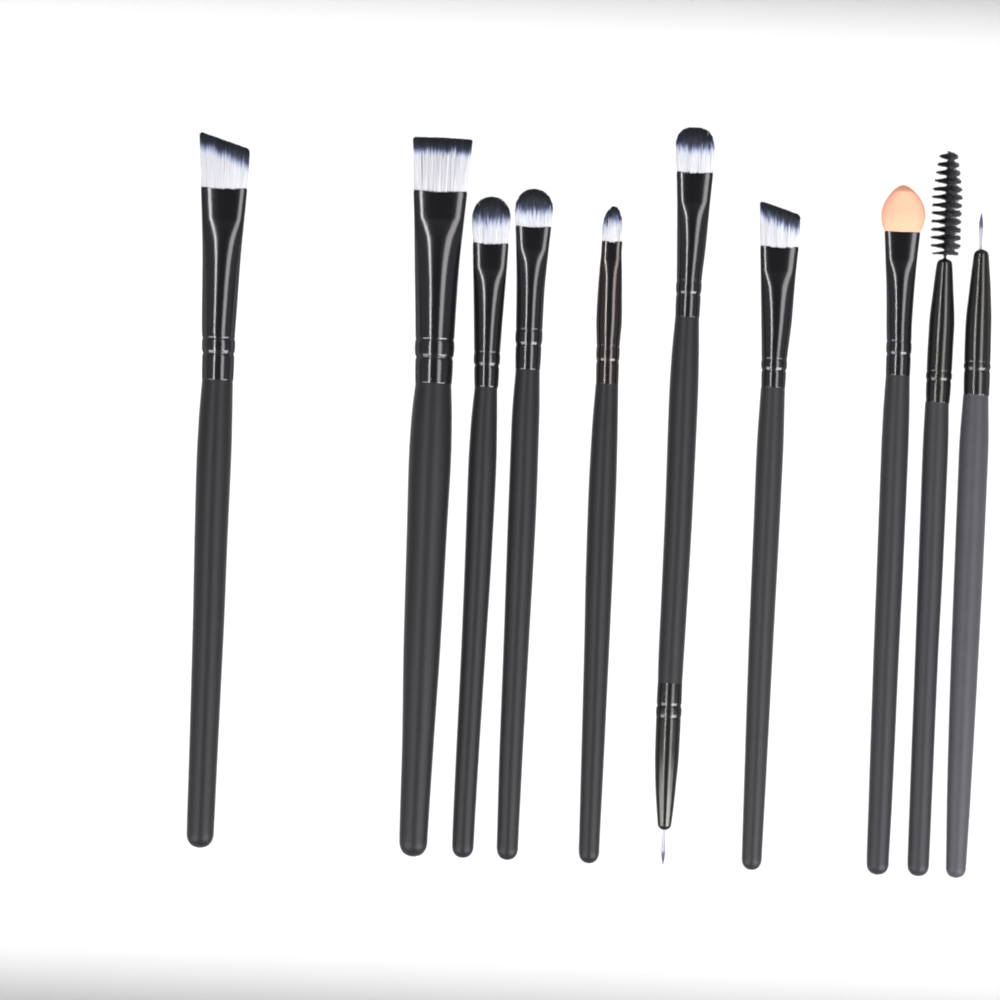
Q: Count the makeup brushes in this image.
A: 10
